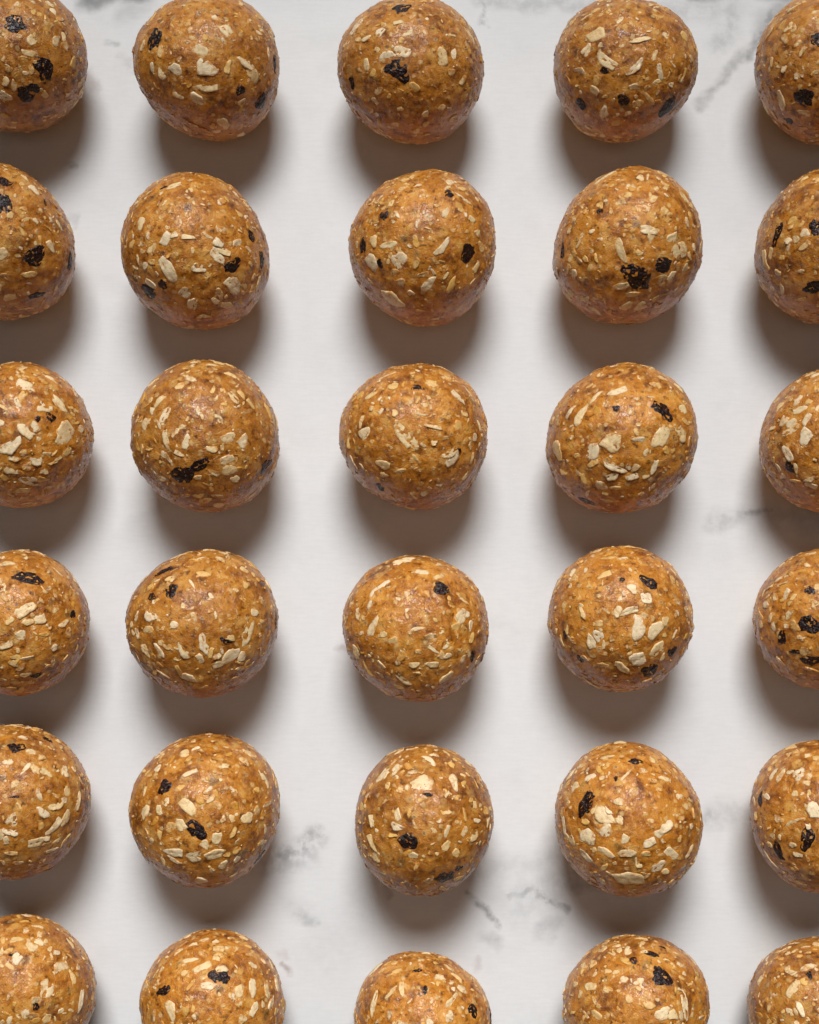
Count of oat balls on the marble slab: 30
